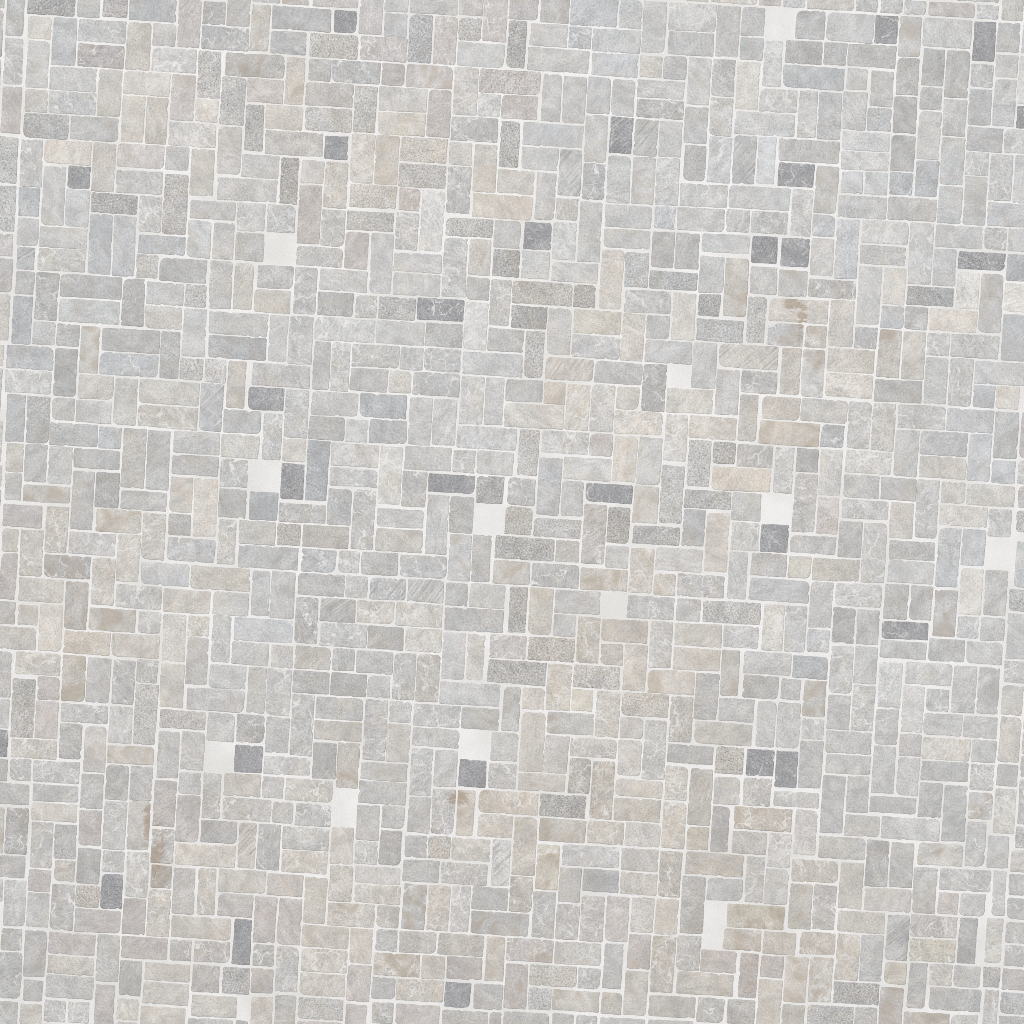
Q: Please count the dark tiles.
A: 27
